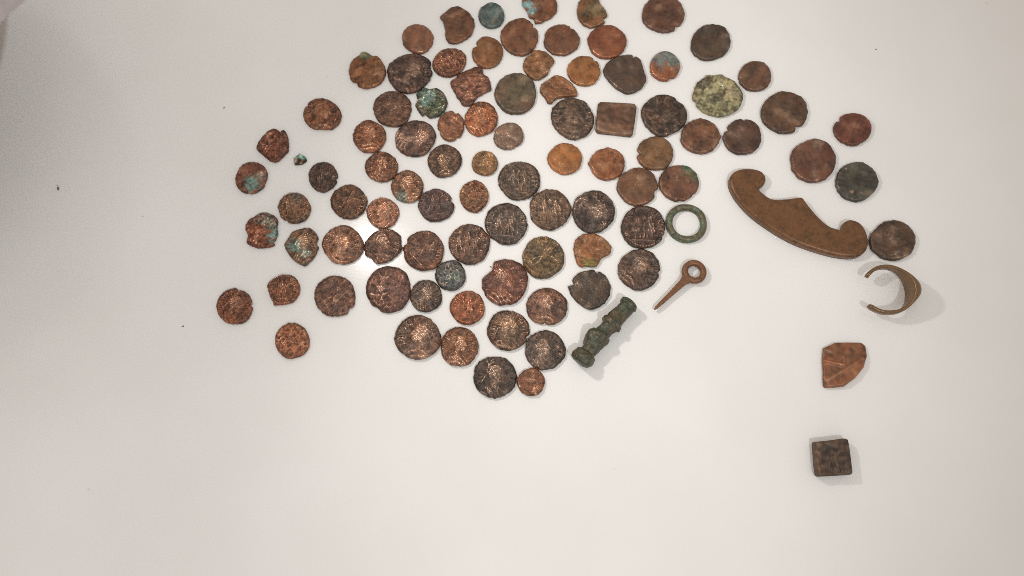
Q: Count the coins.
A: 88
